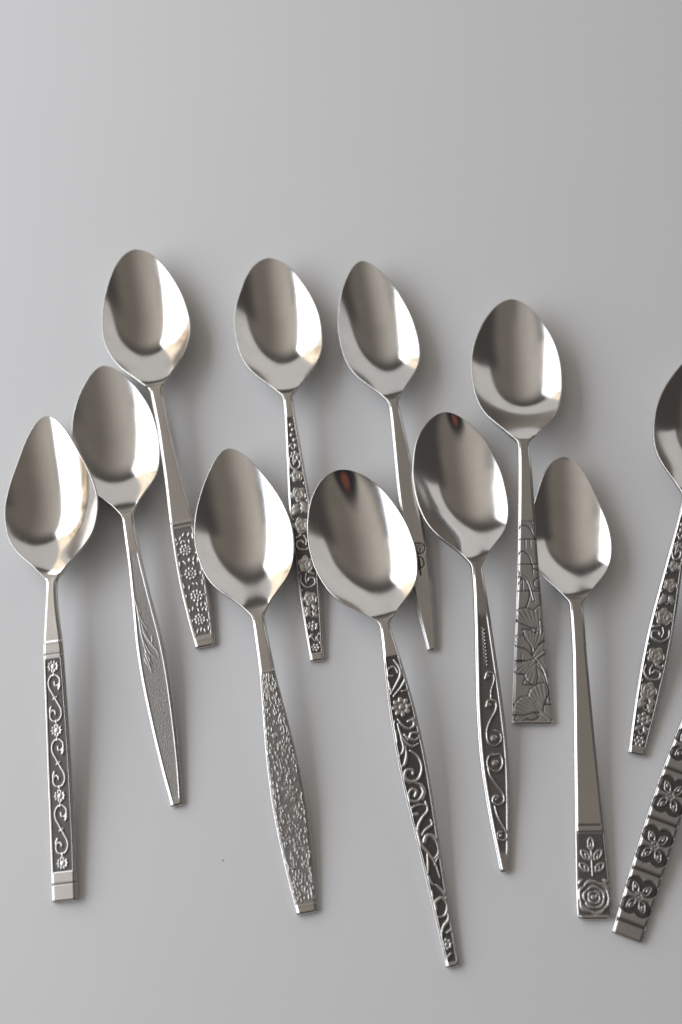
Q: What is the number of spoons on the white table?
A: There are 12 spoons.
